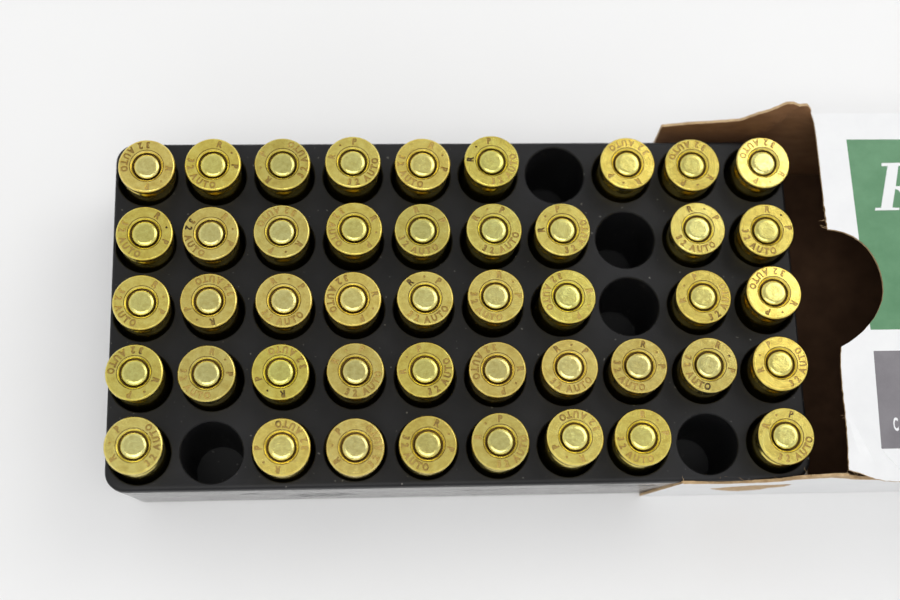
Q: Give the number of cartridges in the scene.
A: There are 45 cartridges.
